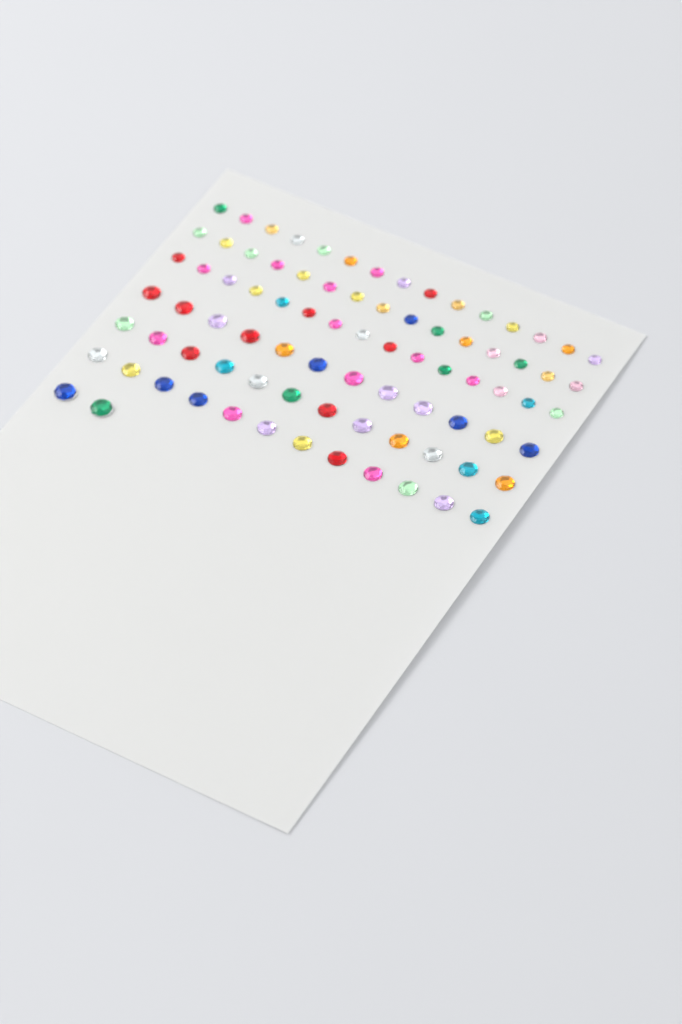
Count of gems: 83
